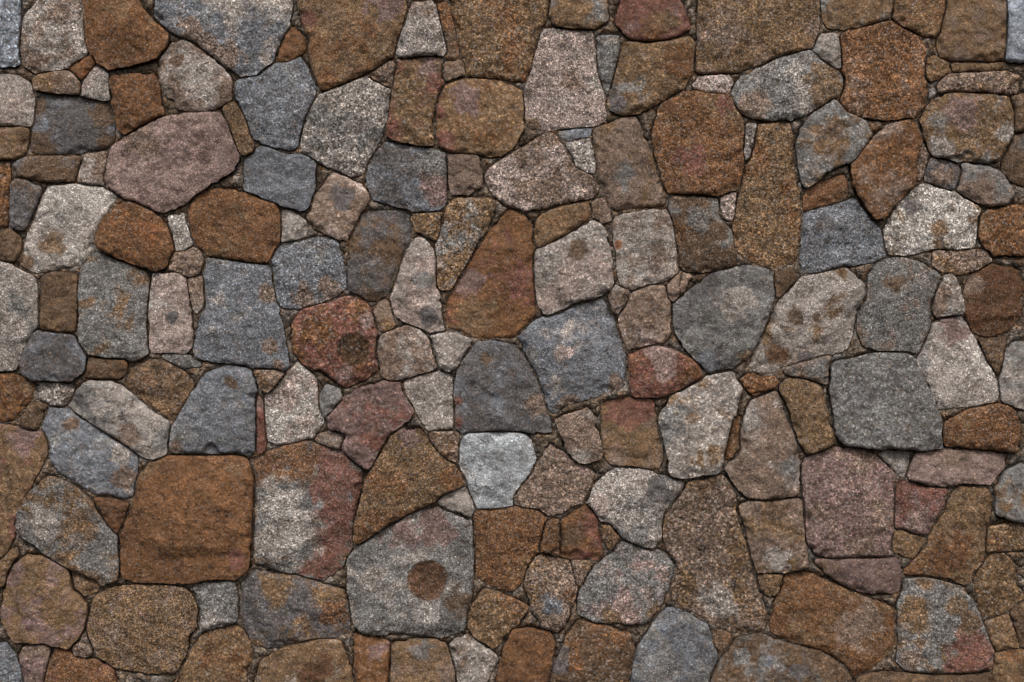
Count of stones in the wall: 200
